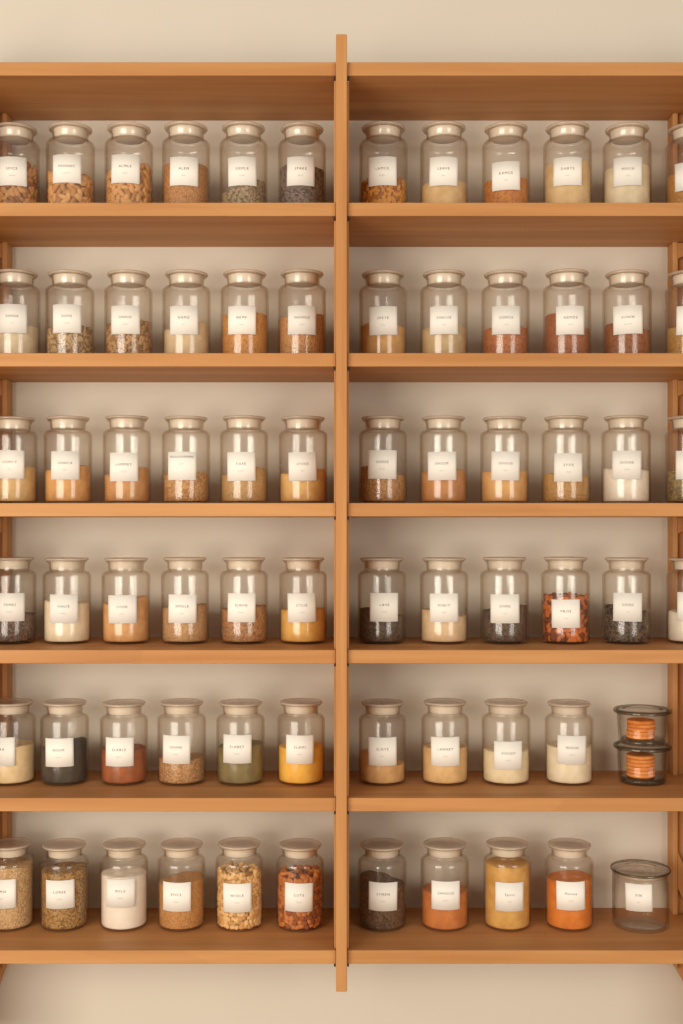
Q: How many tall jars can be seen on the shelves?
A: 68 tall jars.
